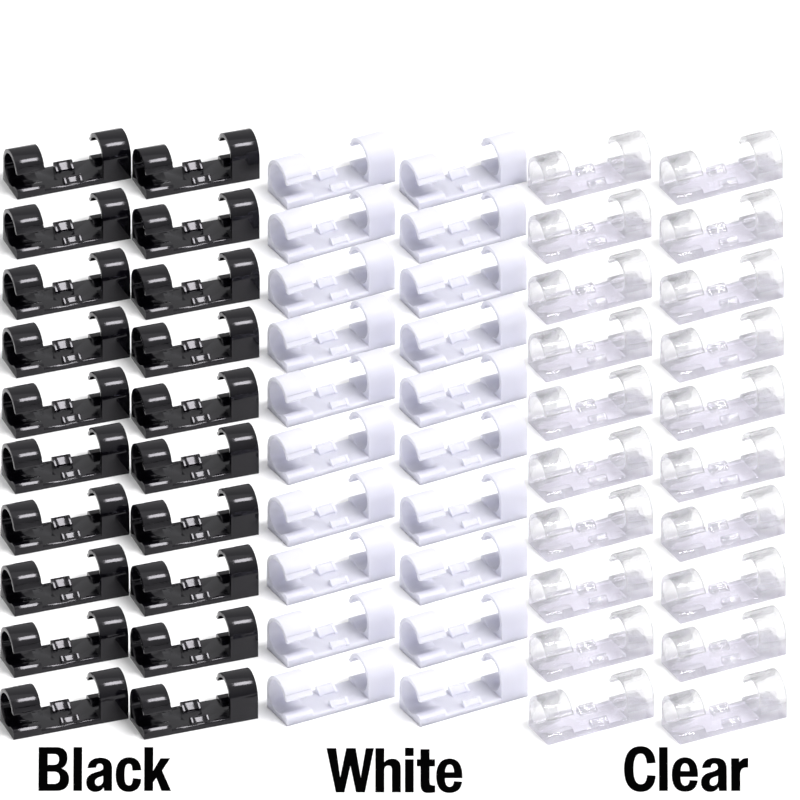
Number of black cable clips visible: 20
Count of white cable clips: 20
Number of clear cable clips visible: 20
